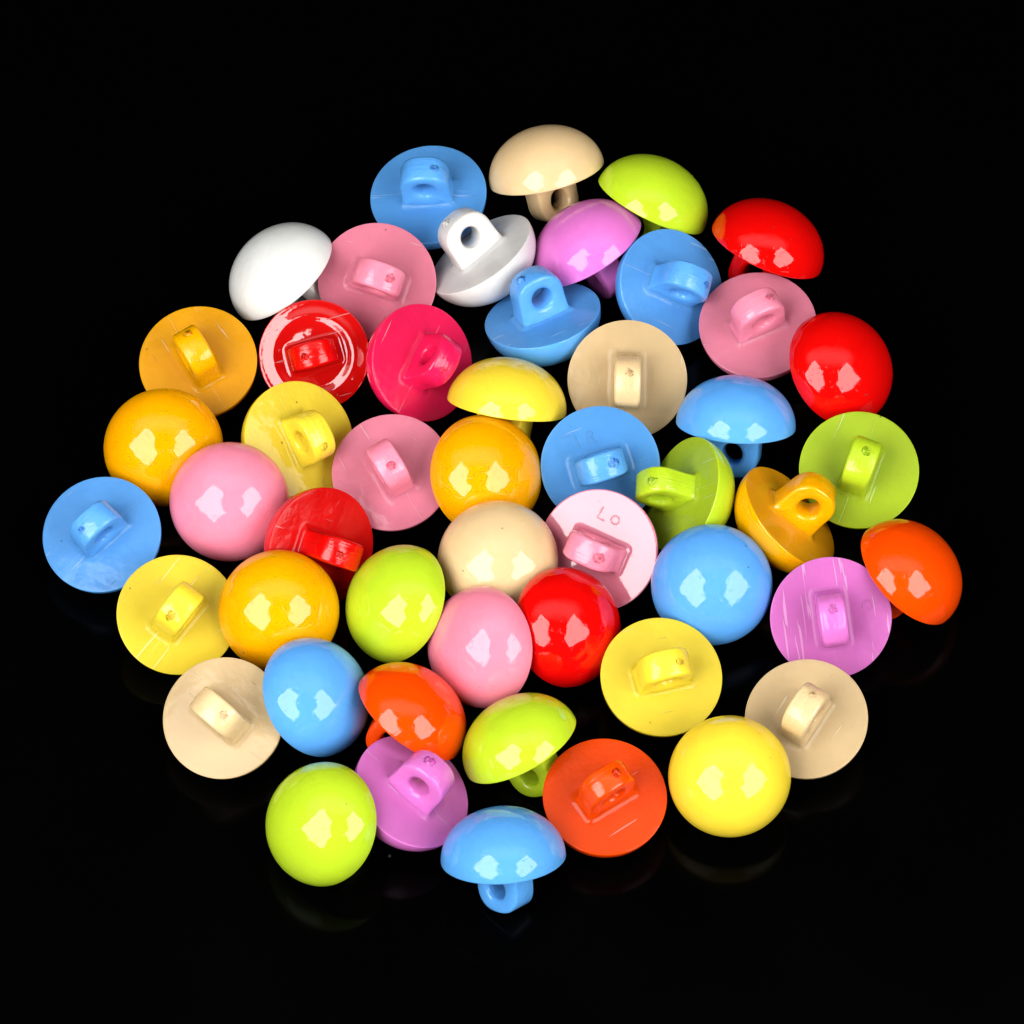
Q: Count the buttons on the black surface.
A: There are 50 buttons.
